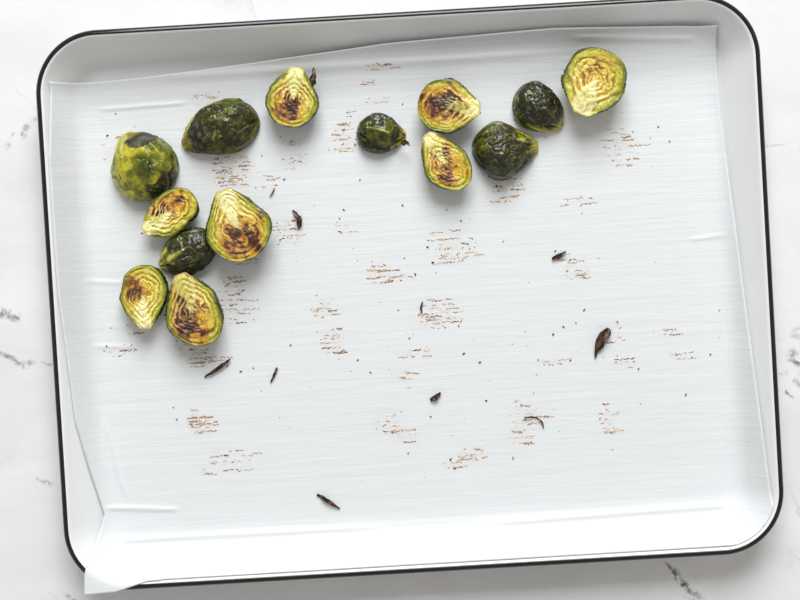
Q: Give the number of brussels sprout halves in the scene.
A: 14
